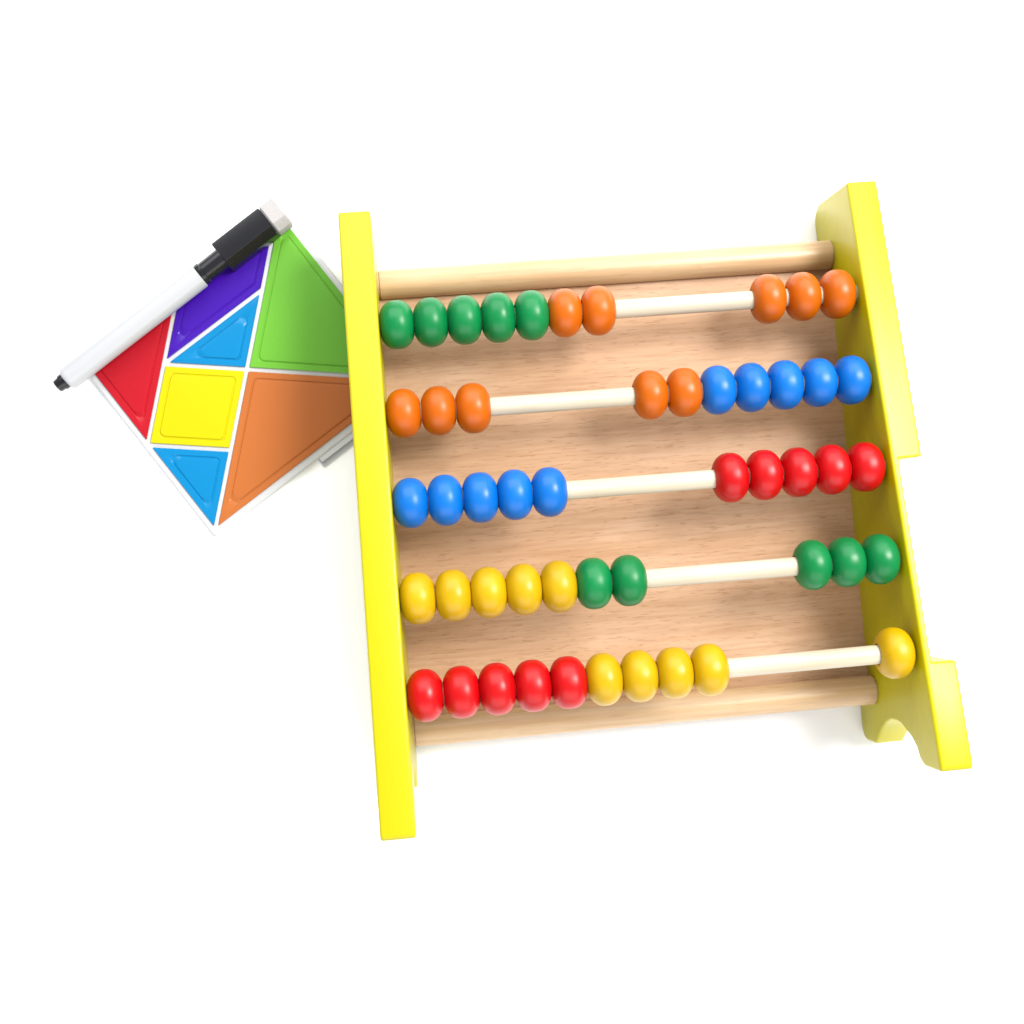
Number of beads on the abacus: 50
